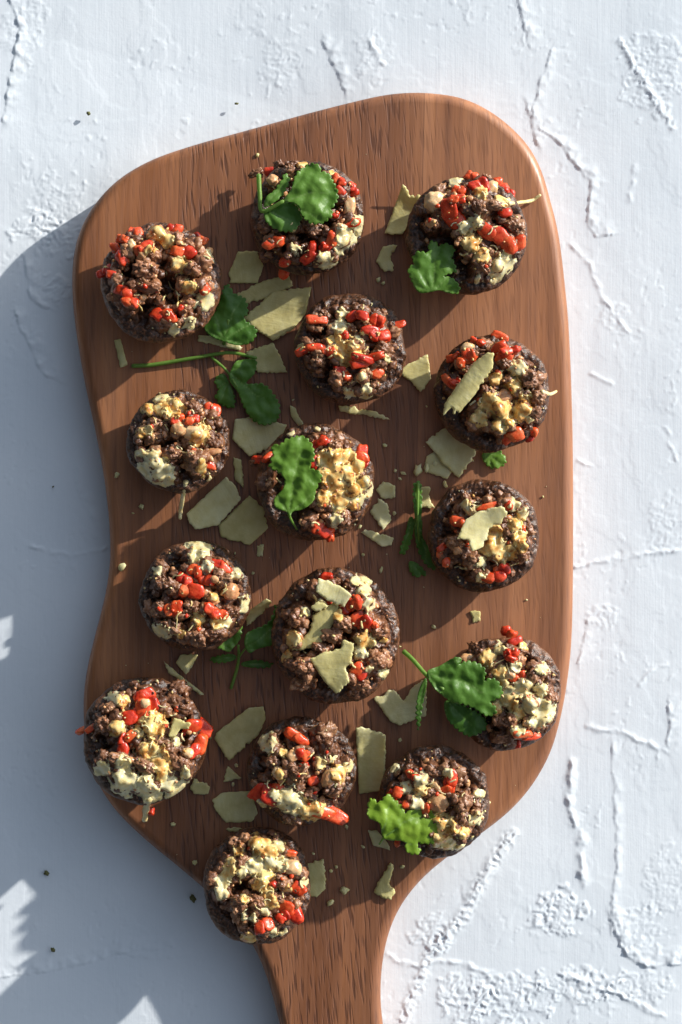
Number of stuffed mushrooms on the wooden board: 15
